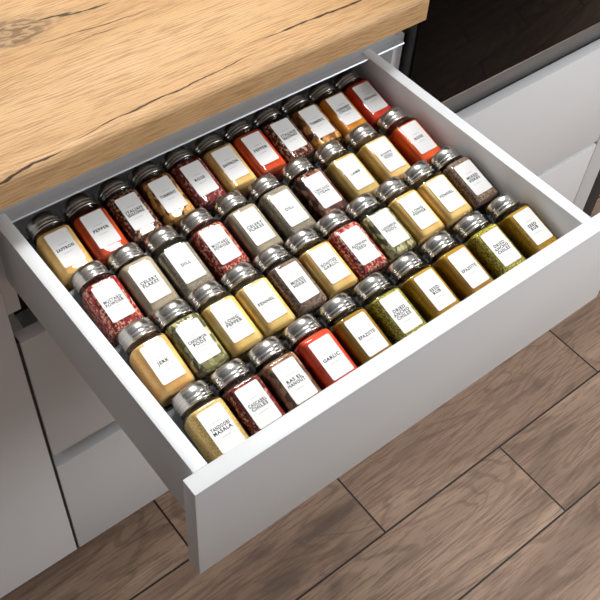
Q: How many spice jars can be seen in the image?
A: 42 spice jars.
